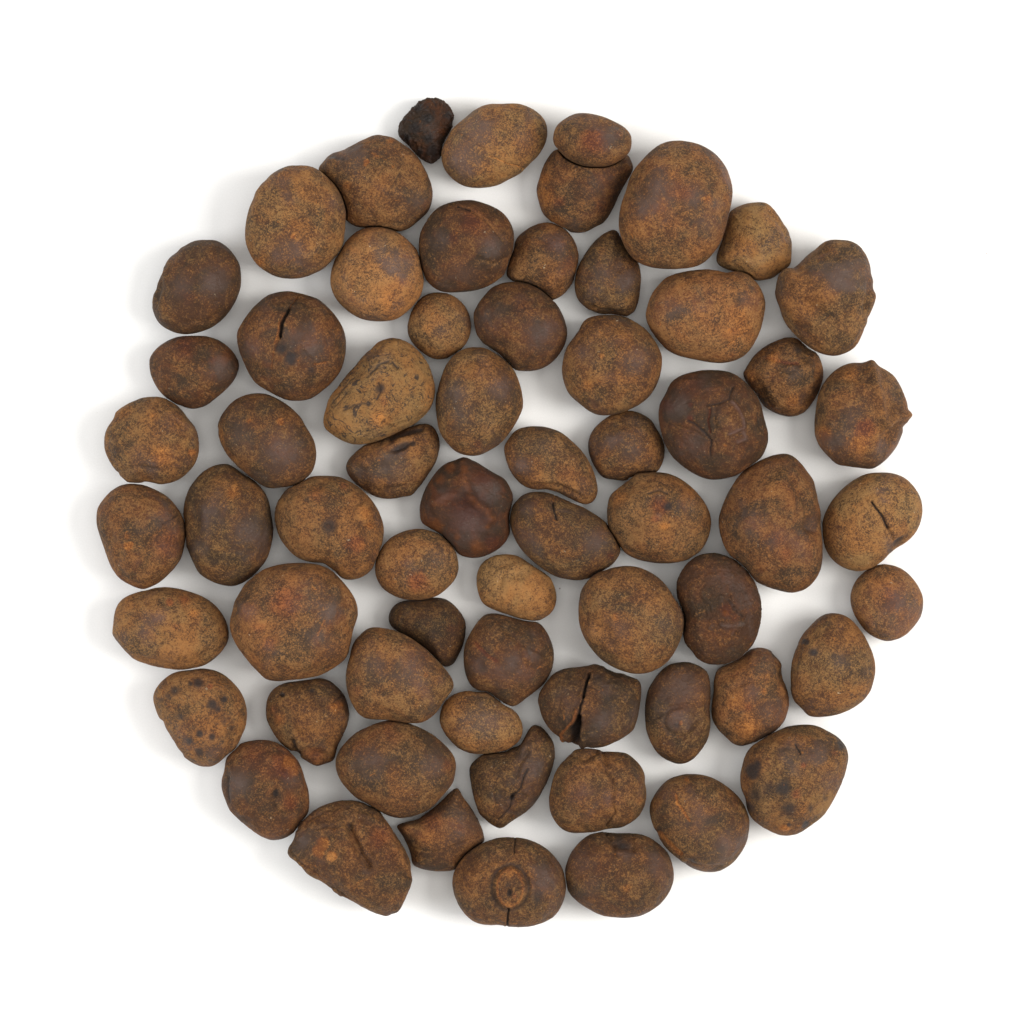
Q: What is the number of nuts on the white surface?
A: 65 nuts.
